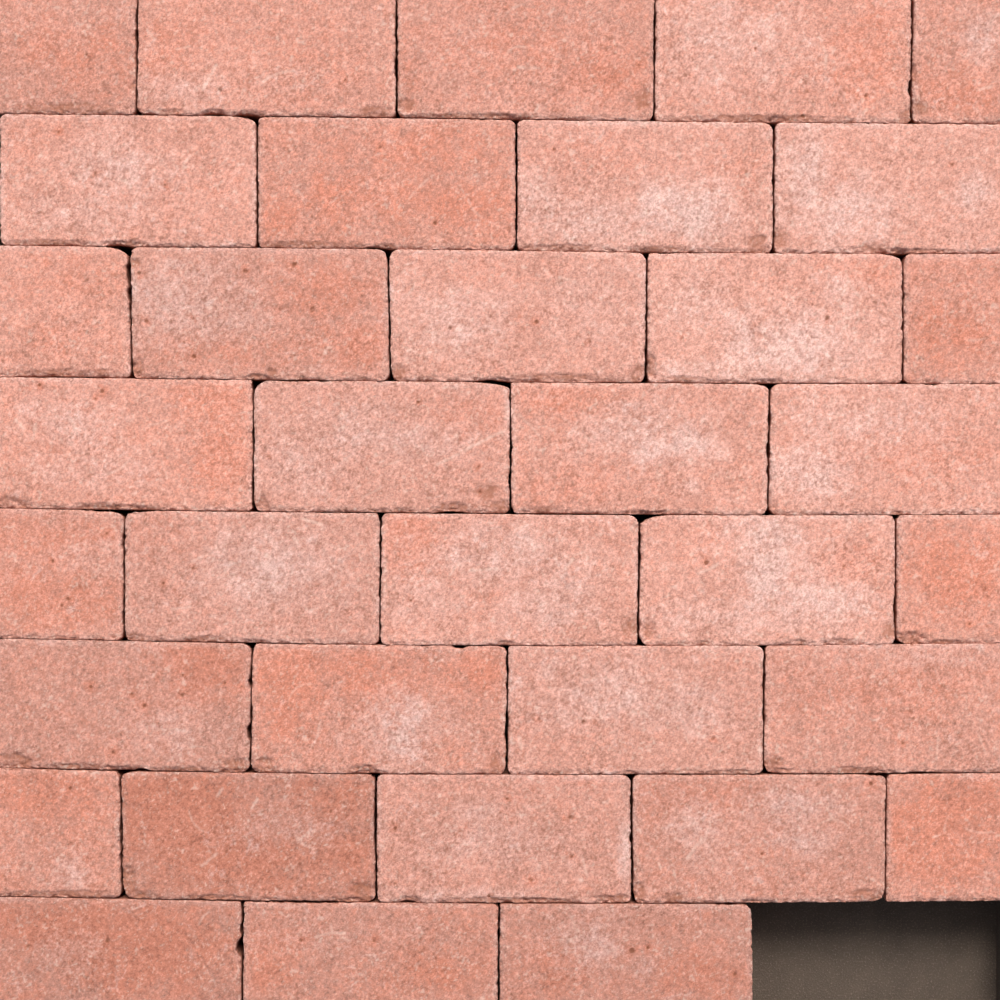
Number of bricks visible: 35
